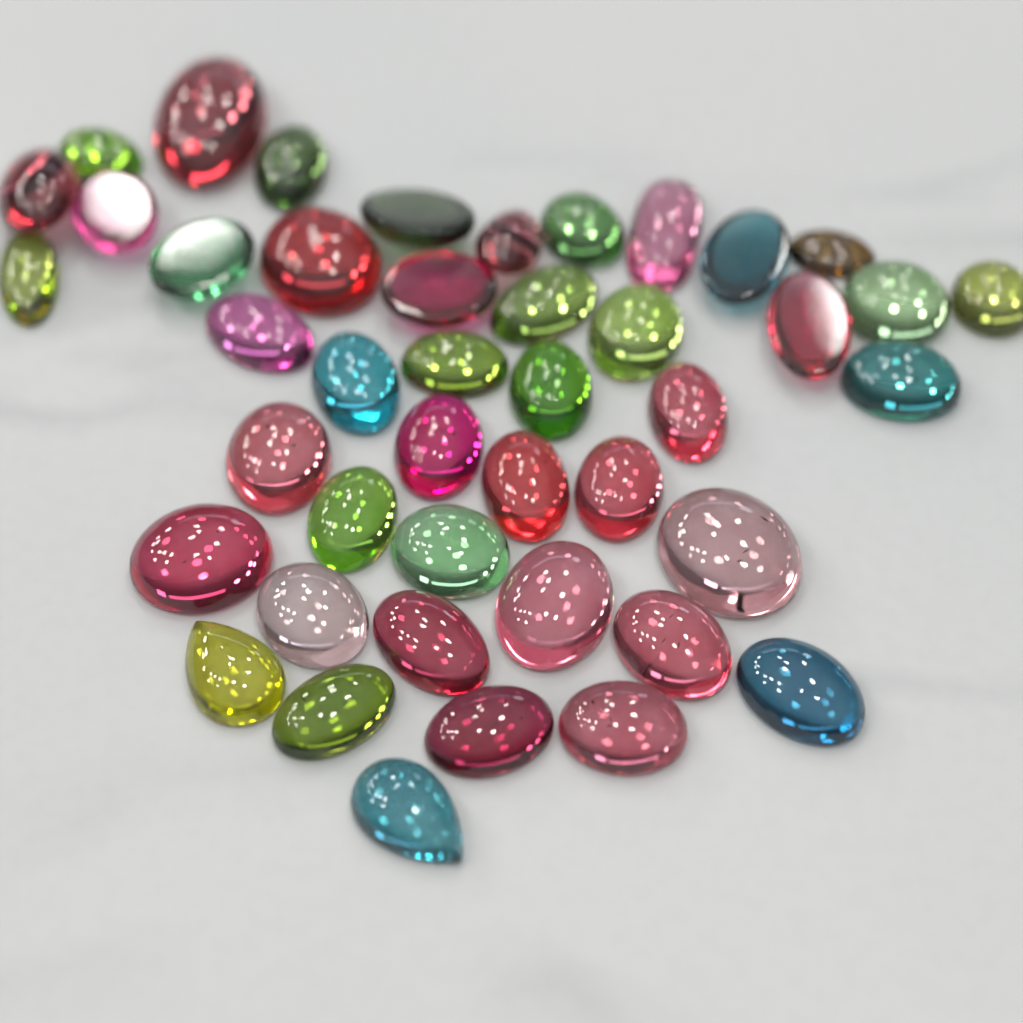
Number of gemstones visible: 44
